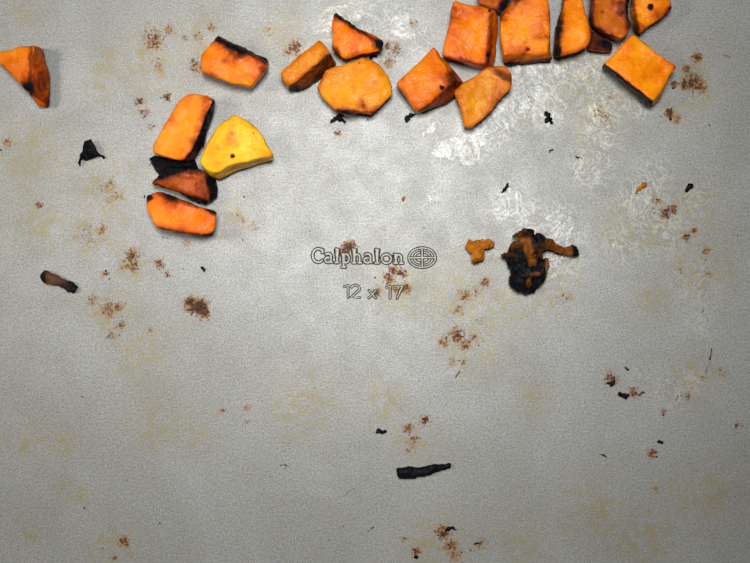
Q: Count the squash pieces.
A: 19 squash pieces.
